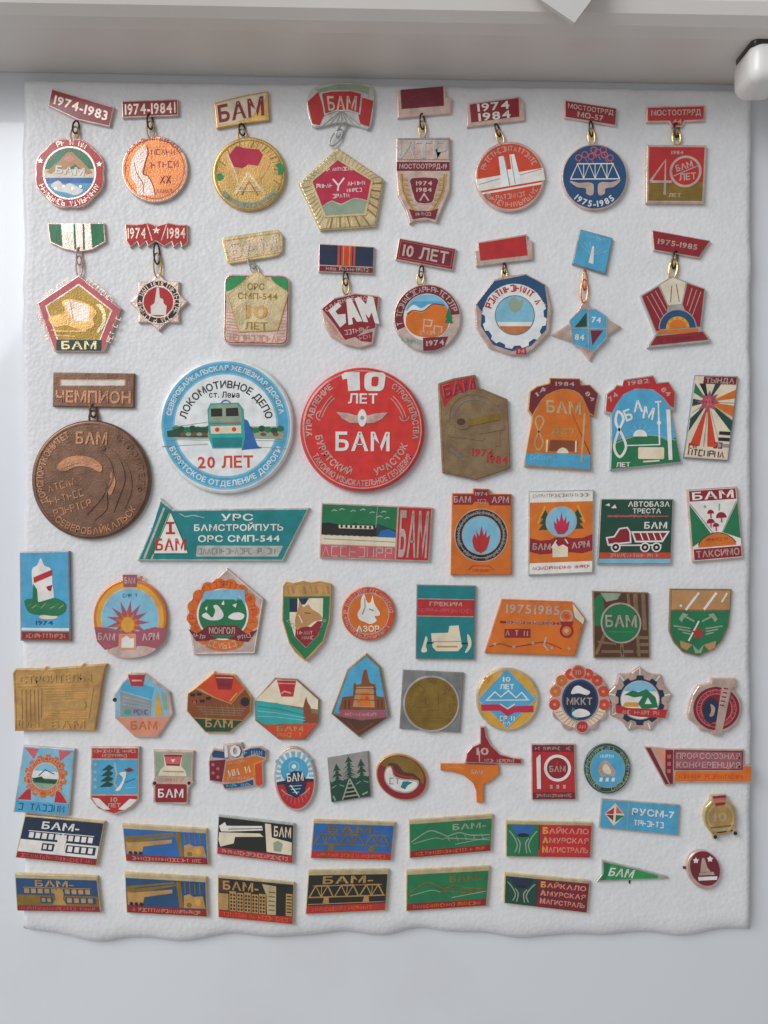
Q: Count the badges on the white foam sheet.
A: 75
